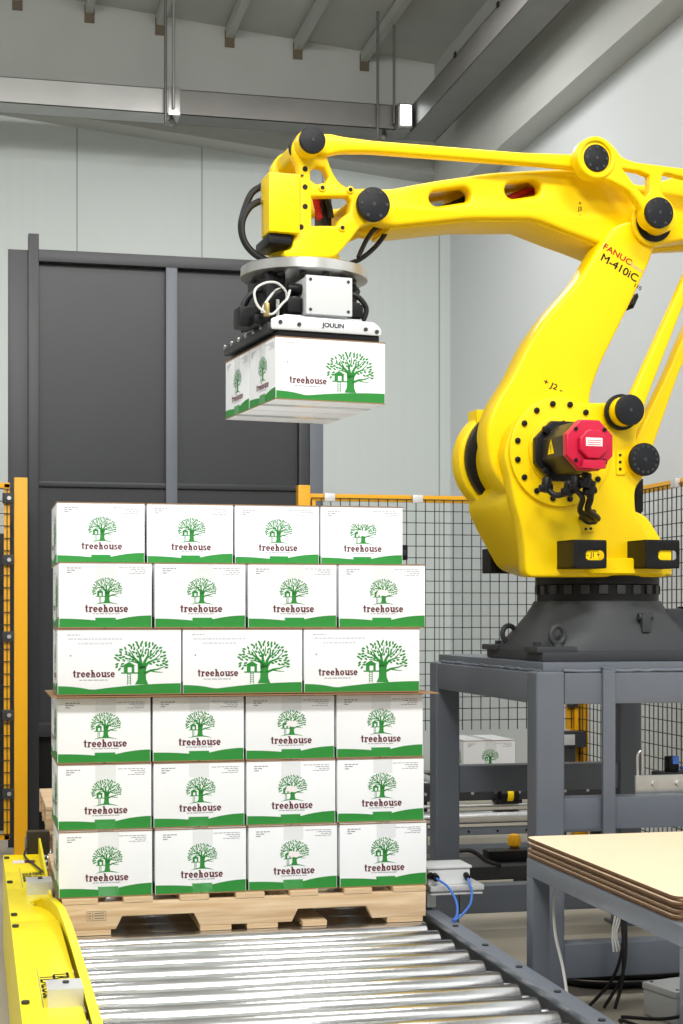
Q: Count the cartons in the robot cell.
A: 26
